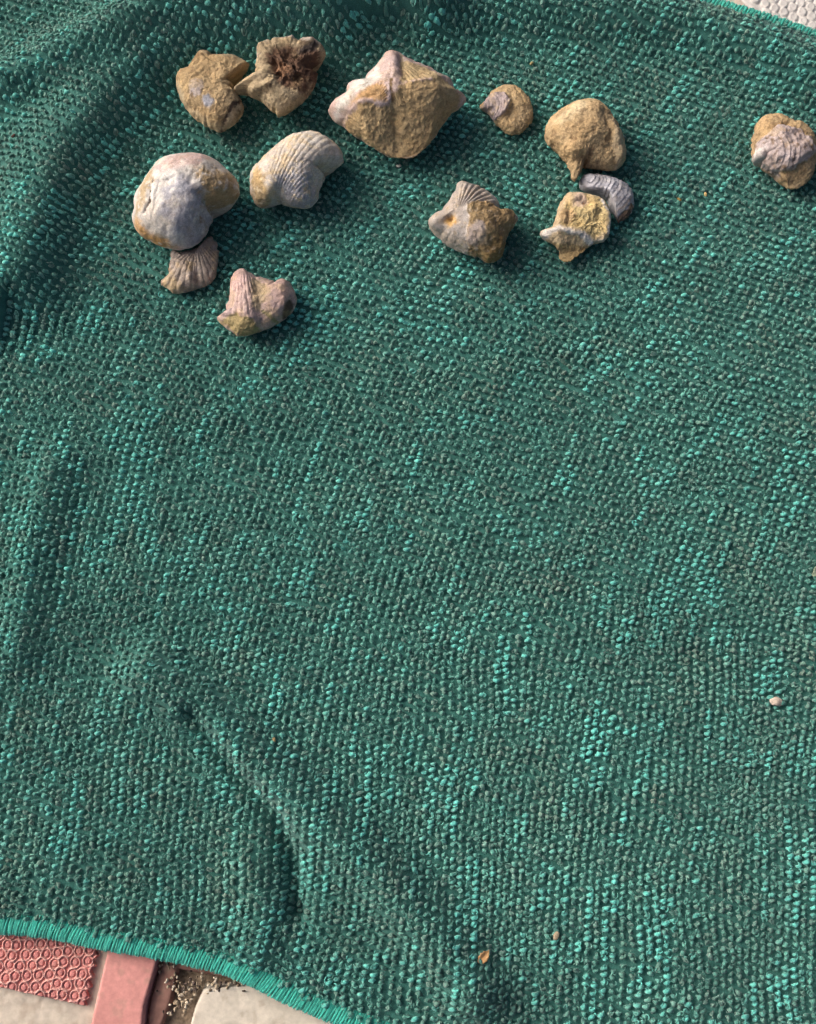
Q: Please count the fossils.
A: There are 13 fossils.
